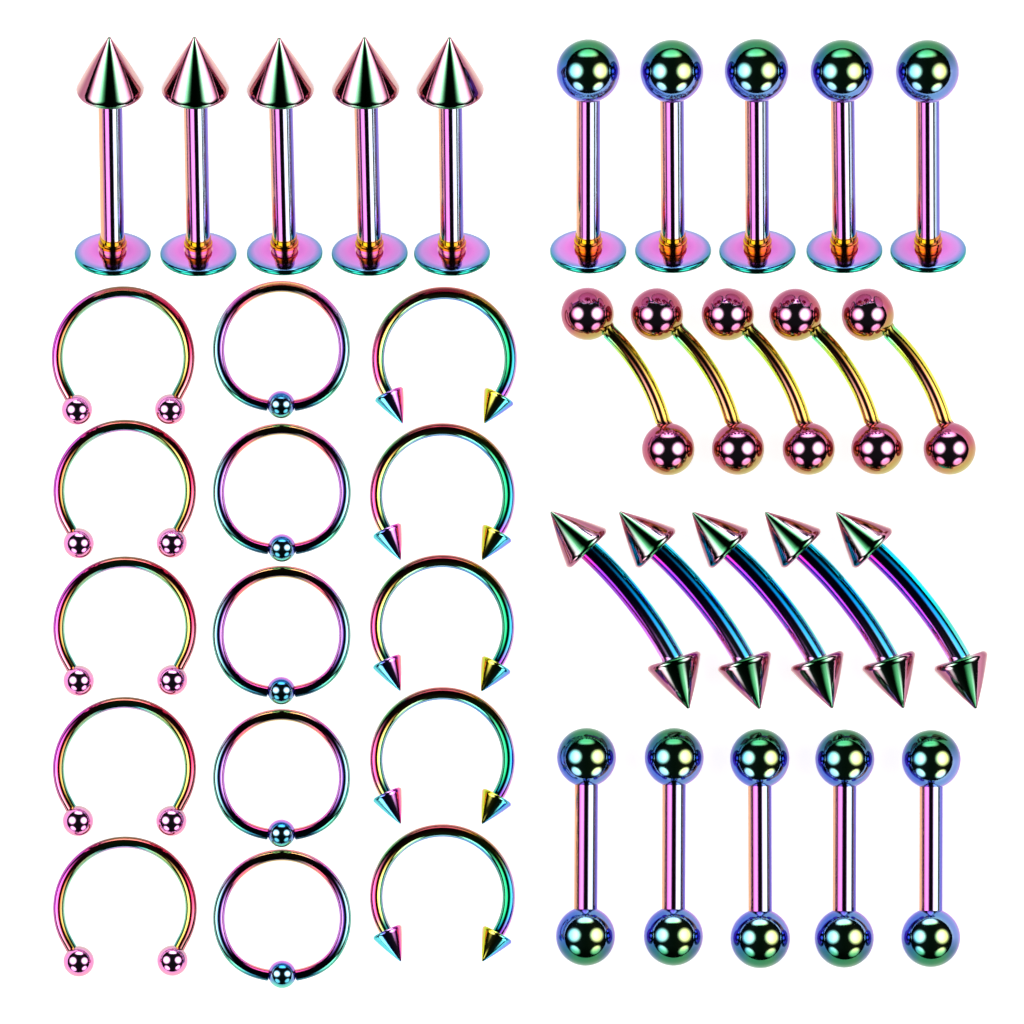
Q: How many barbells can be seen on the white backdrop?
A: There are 15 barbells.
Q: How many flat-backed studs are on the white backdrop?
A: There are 10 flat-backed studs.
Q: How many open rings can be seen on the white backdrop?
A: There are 10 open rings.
